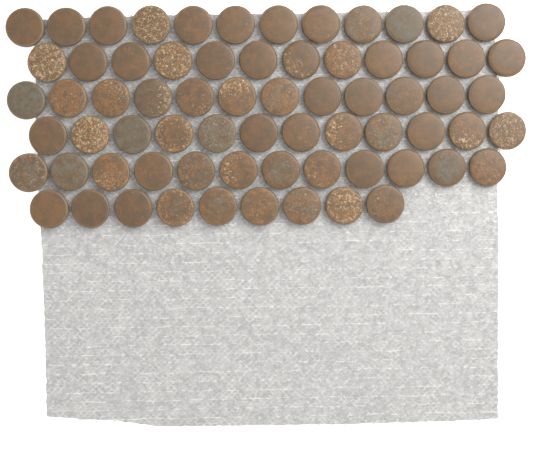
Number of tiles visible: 69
